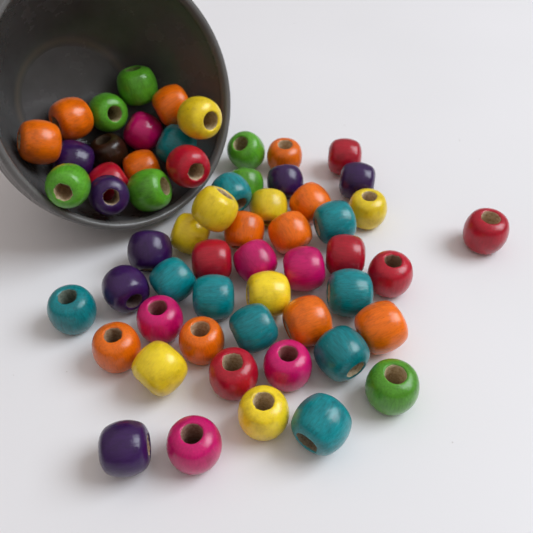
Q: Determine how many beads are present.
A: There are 59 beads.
